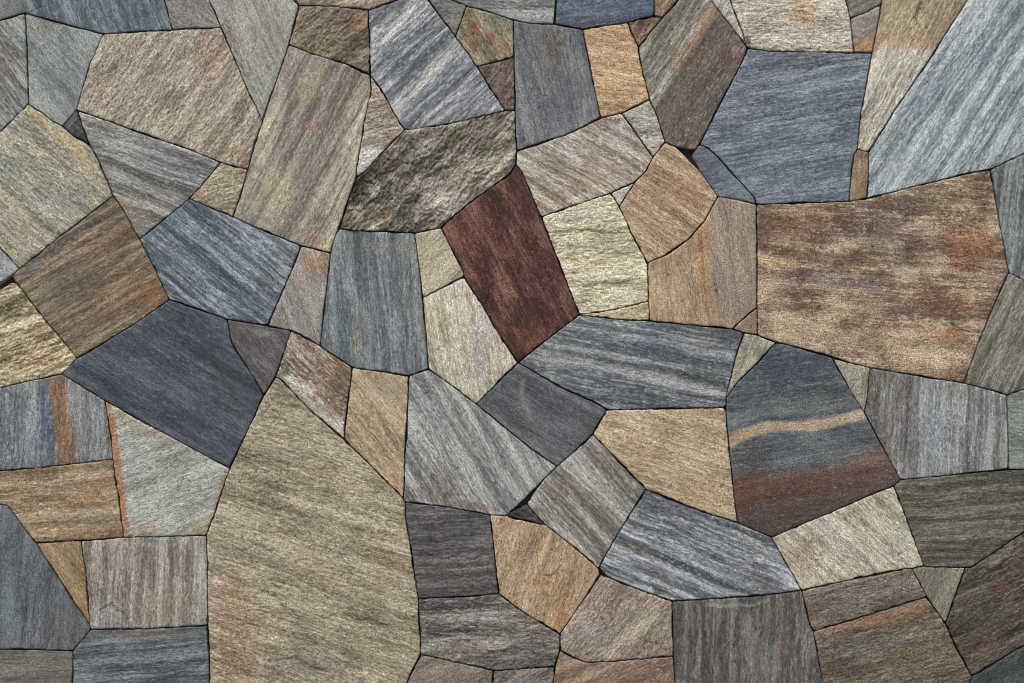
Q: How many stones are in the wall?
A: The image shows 95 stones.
